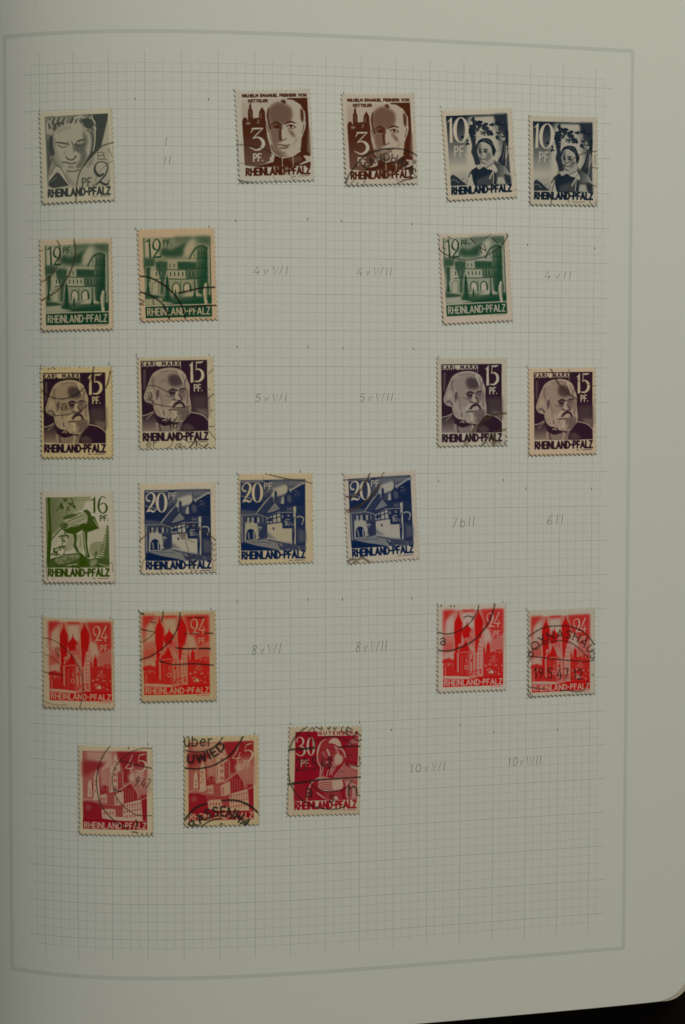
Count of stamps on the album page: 23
